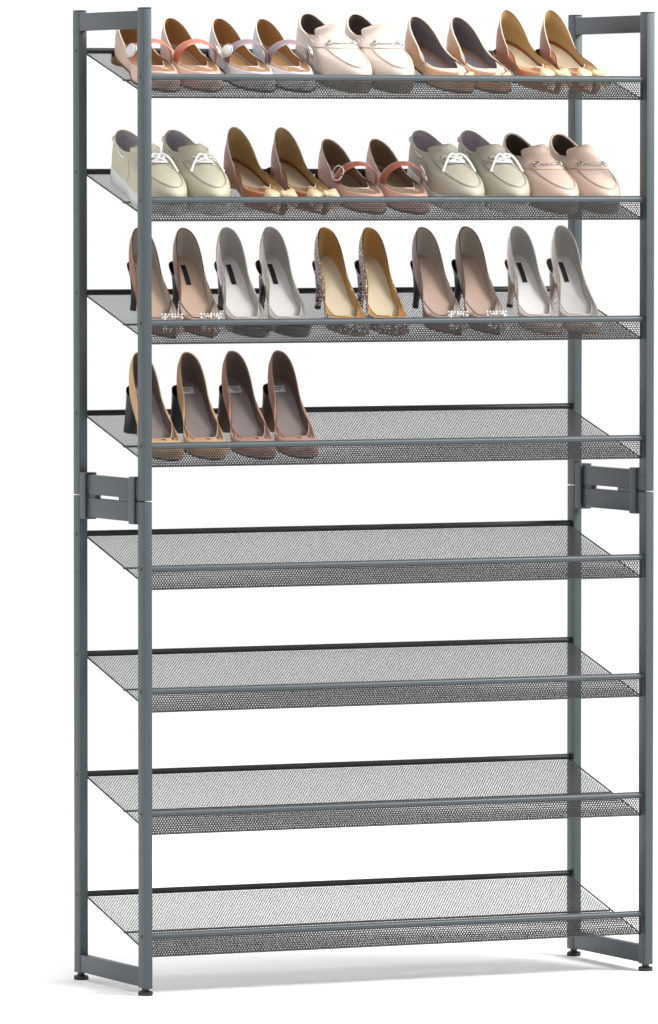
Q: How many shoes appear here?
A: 34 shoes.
